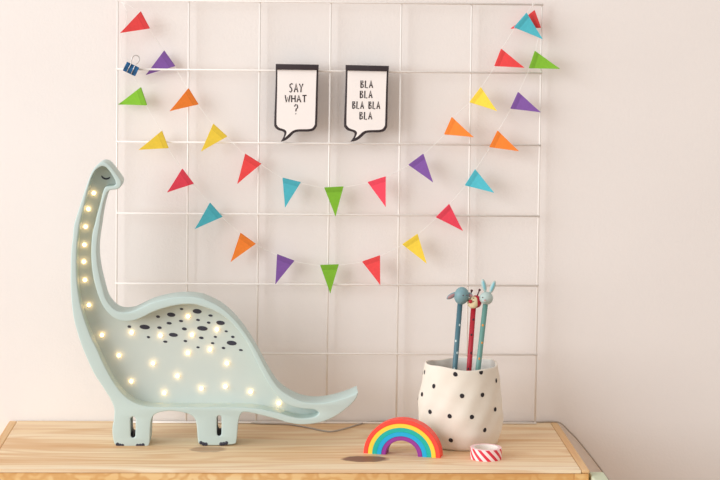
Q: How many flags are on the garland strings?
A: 28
